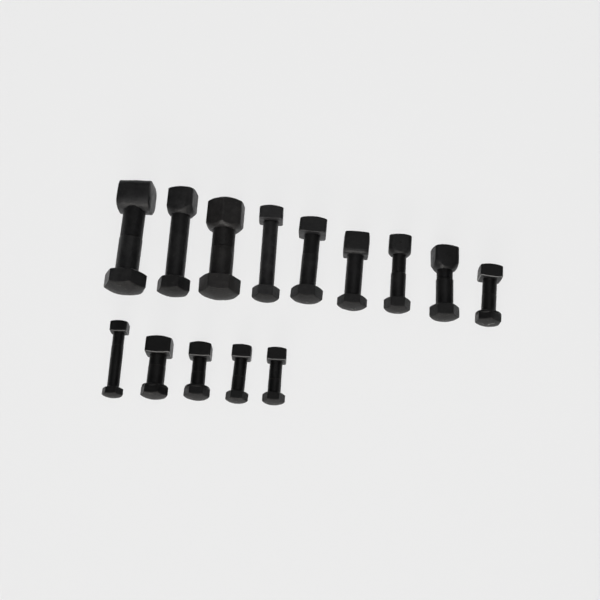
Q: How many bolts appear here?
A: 14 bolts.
